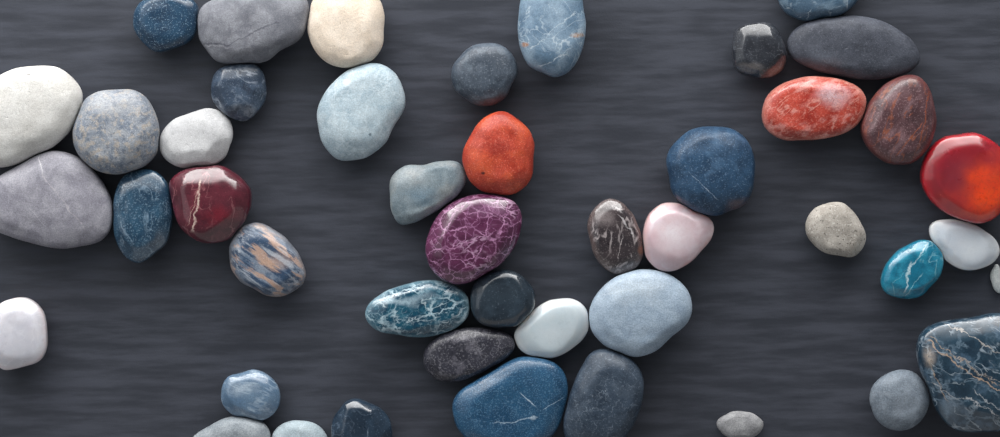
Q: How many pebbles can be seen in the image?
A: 45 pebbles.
